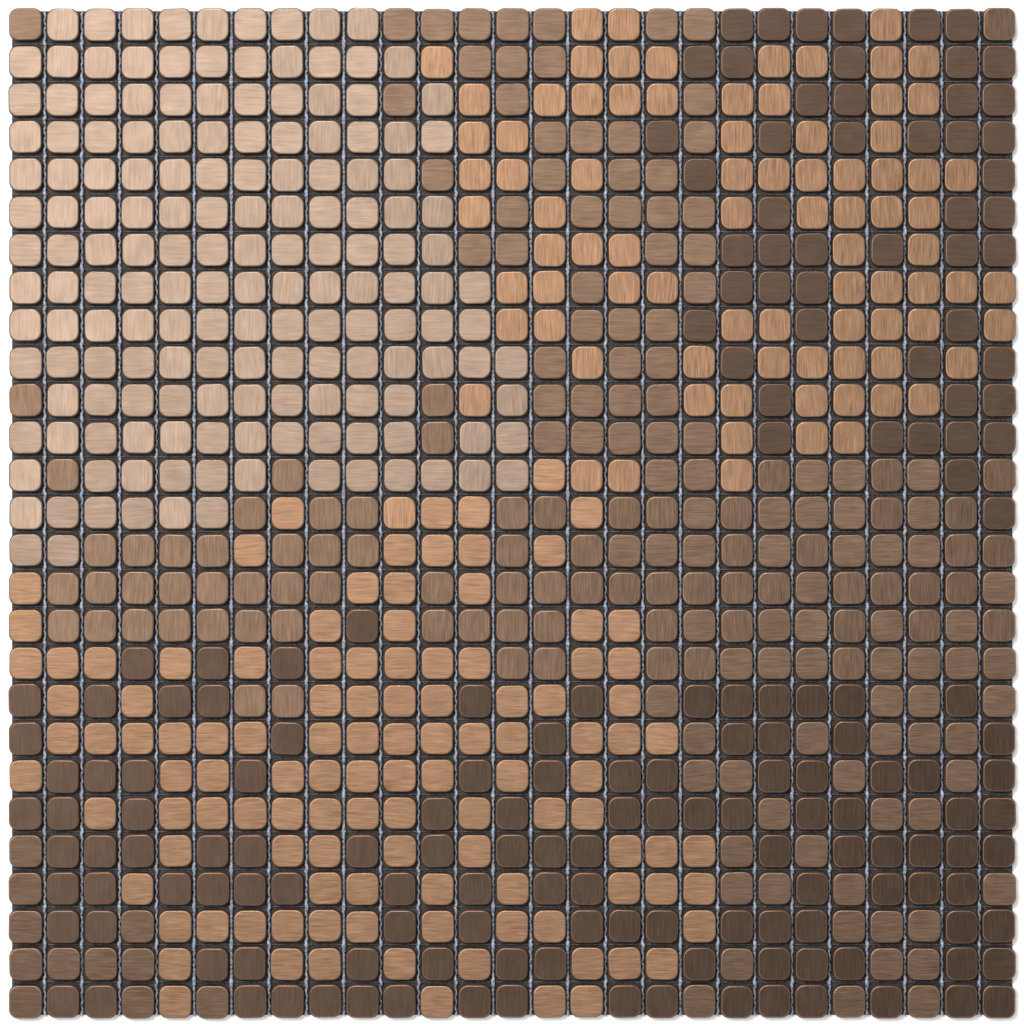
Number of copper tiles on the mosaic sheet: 199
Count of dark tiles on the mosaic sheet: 171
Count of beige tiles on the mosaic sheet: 162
